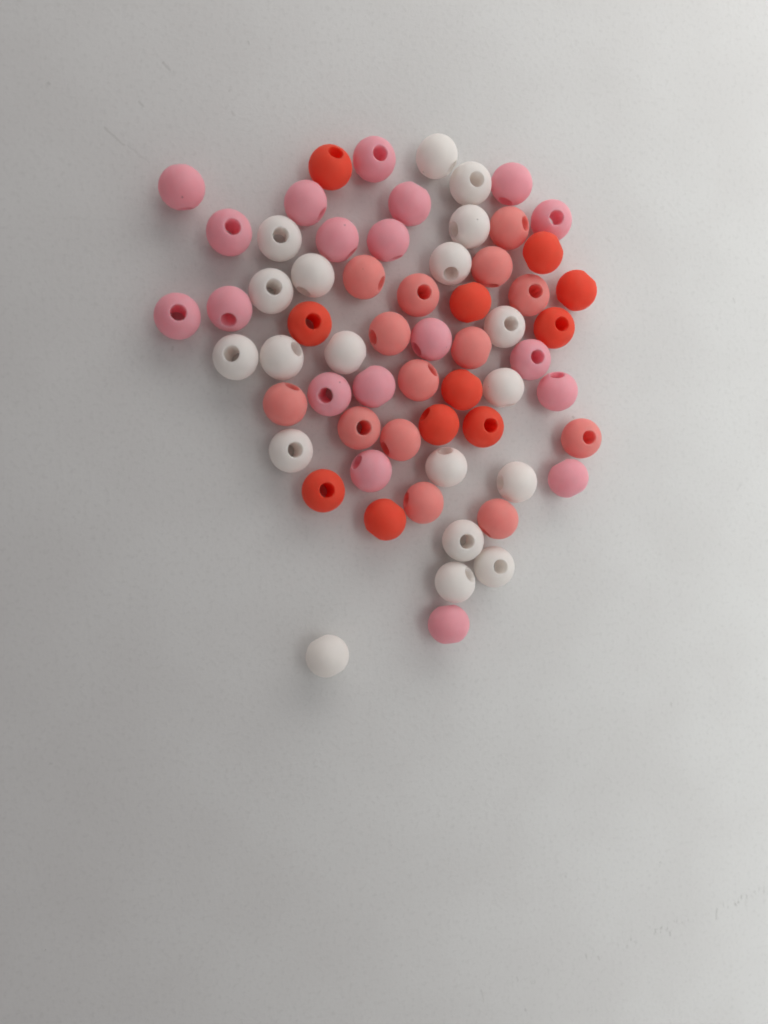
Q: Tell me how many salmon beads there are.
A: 14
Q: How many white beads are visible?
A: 19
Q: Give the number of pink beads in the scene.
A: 19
